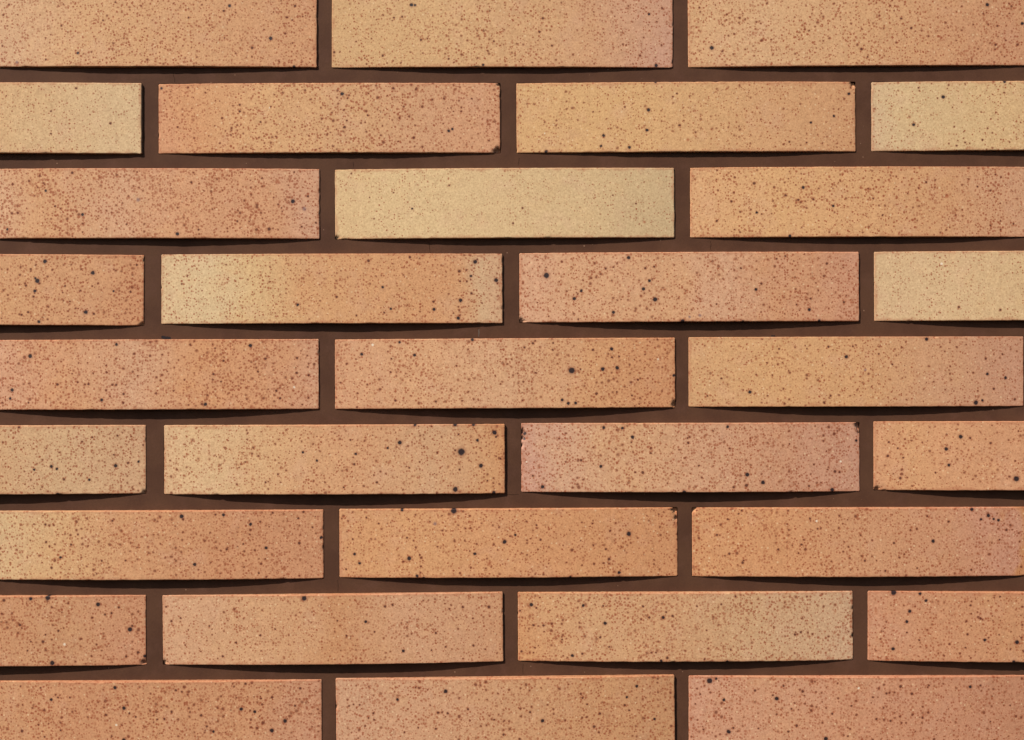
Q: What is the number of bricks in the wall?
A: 31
